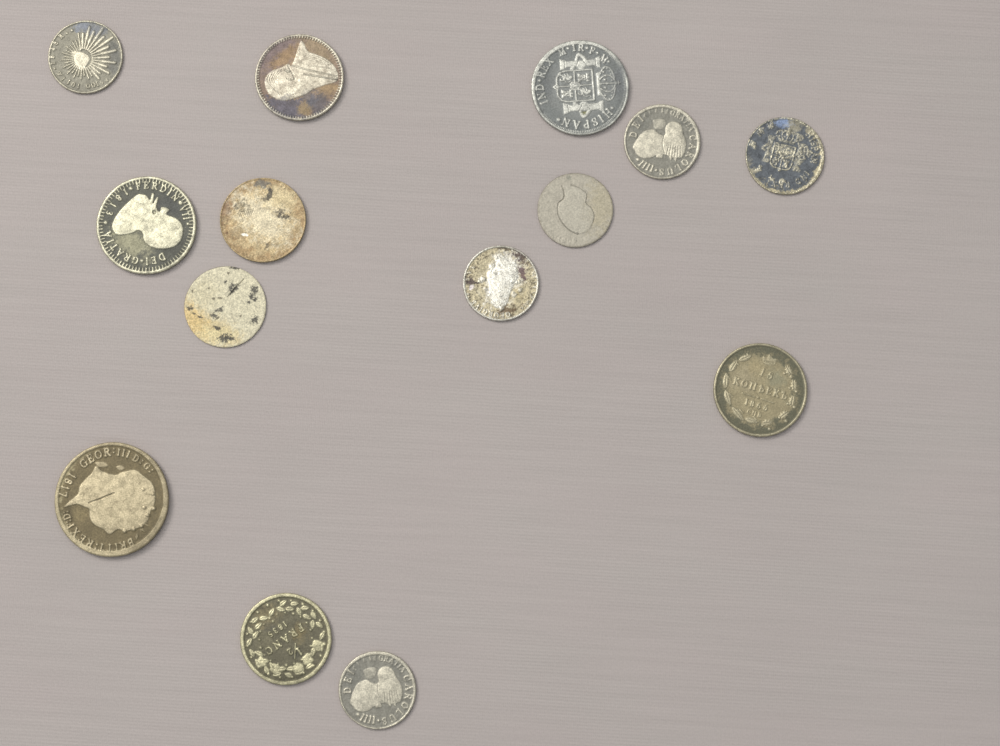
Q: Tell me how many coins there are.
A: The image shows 14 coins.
